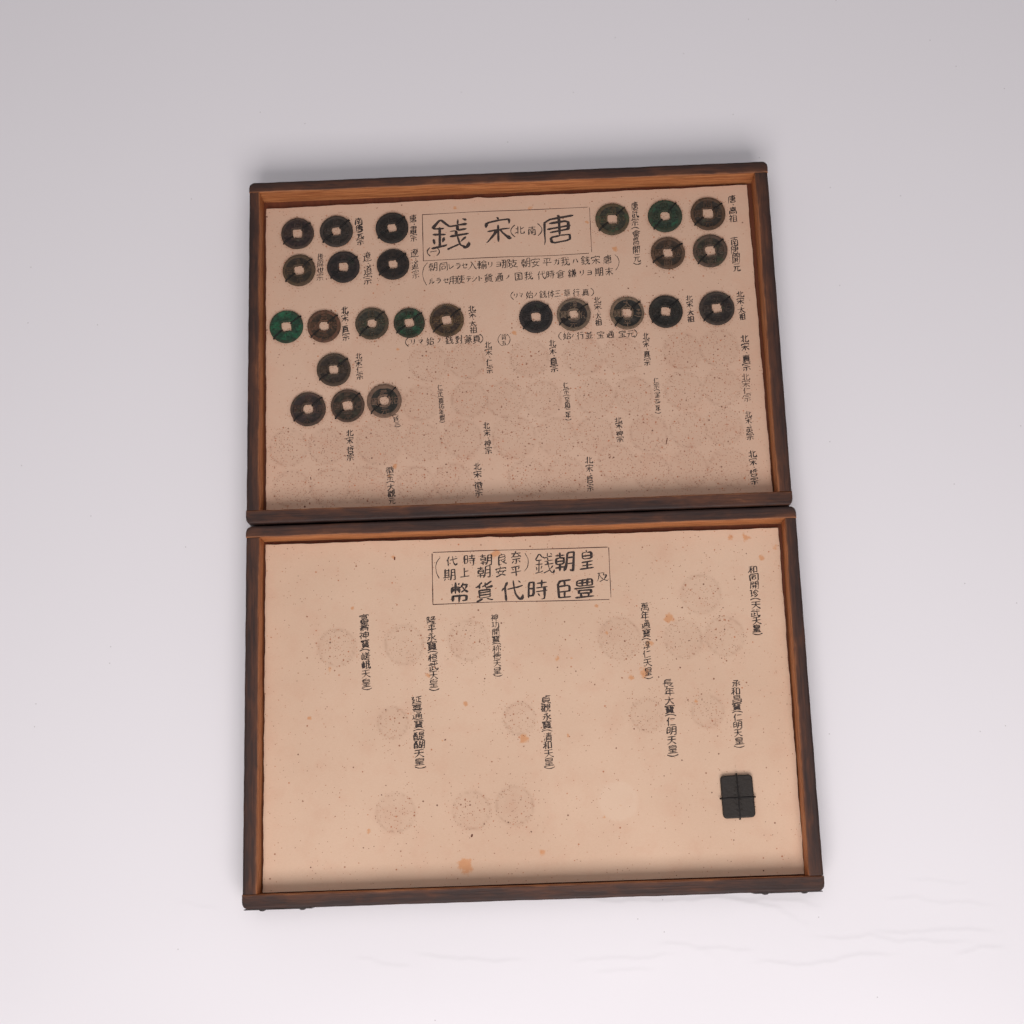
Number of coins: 25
